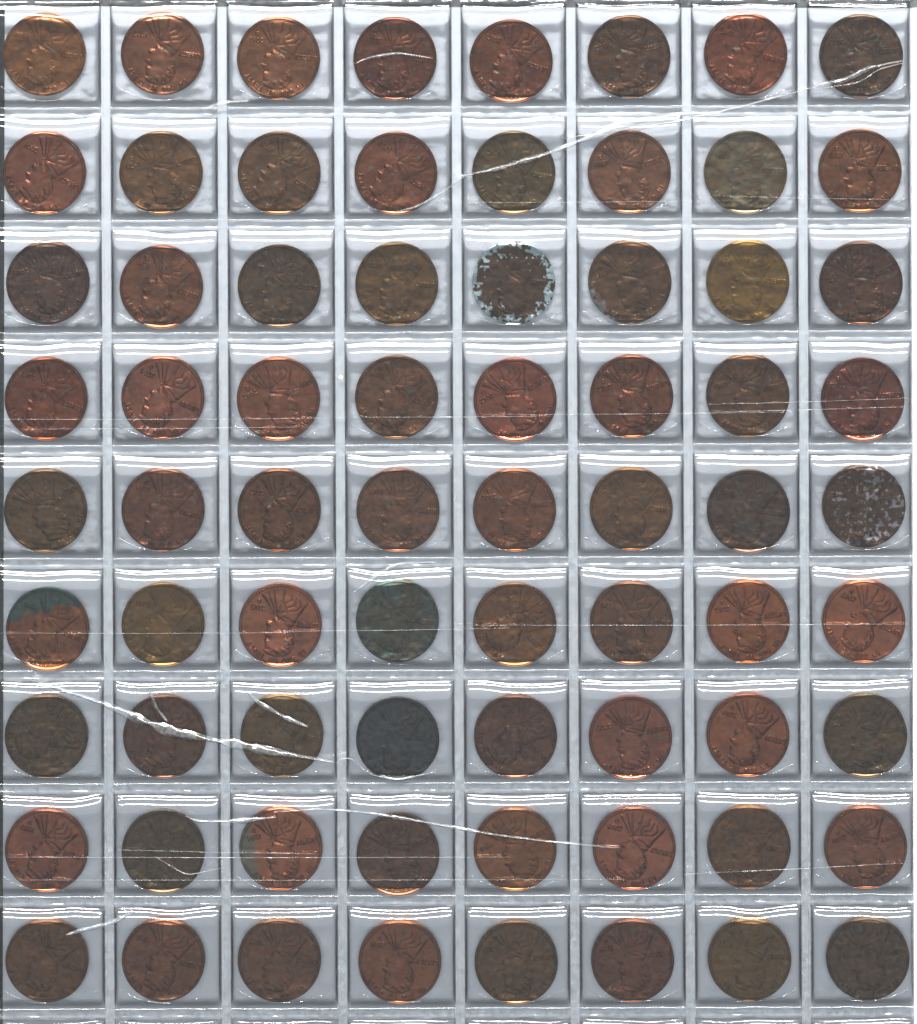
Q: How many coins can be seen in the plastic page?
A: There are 72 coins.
